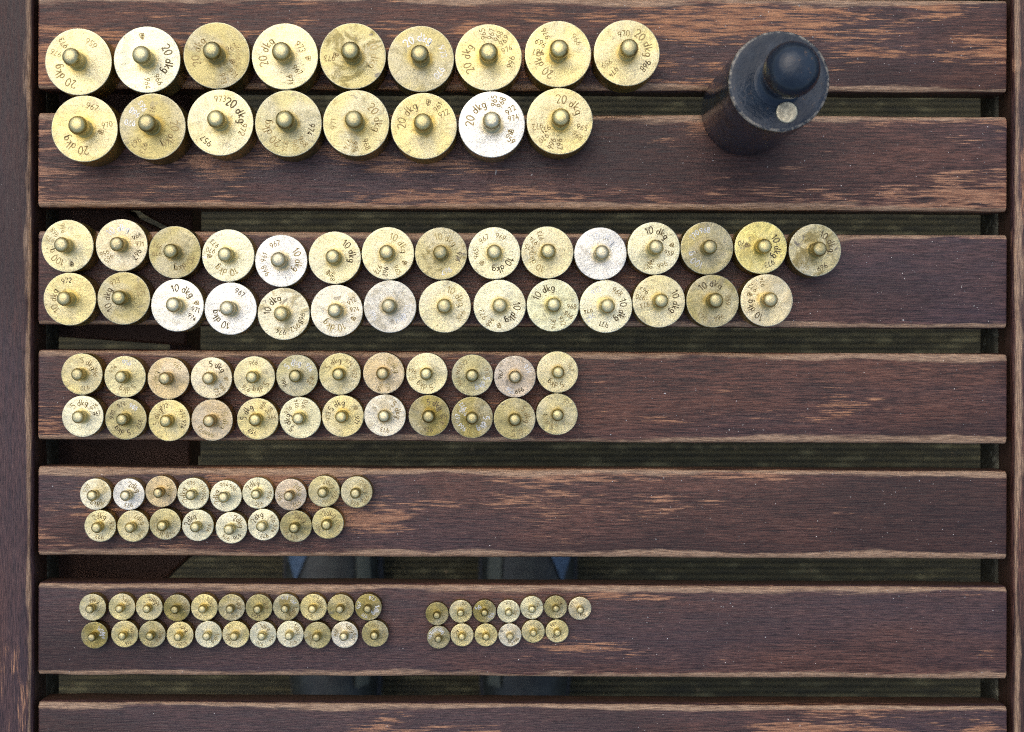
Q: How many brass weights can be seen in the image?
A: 122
